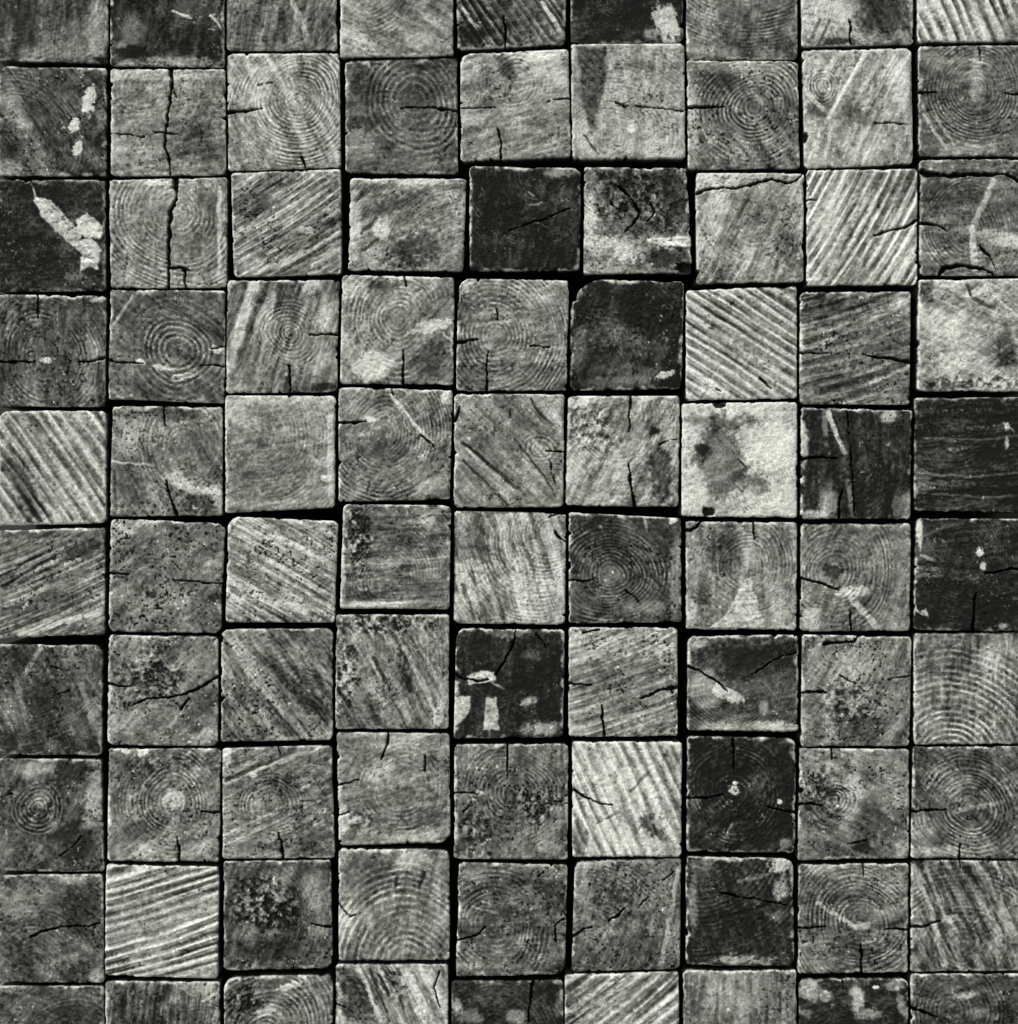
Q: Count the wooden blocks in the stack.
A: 90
